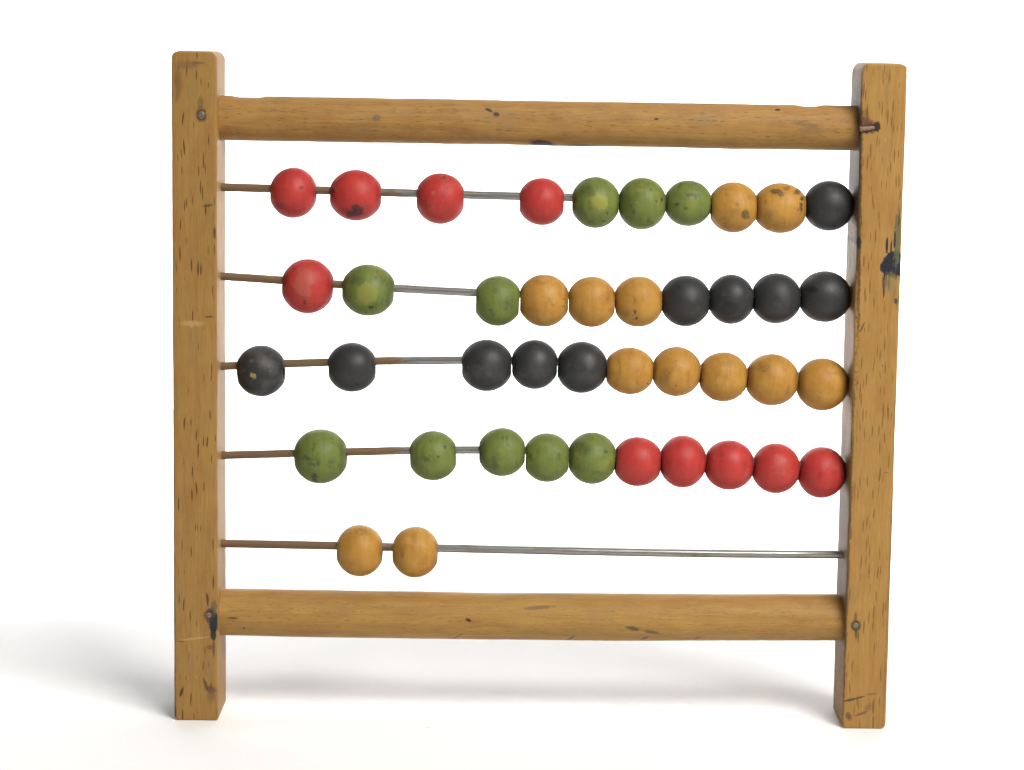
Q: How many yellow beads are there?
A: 12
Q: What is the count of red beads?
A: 10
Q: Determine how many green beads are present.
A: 10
